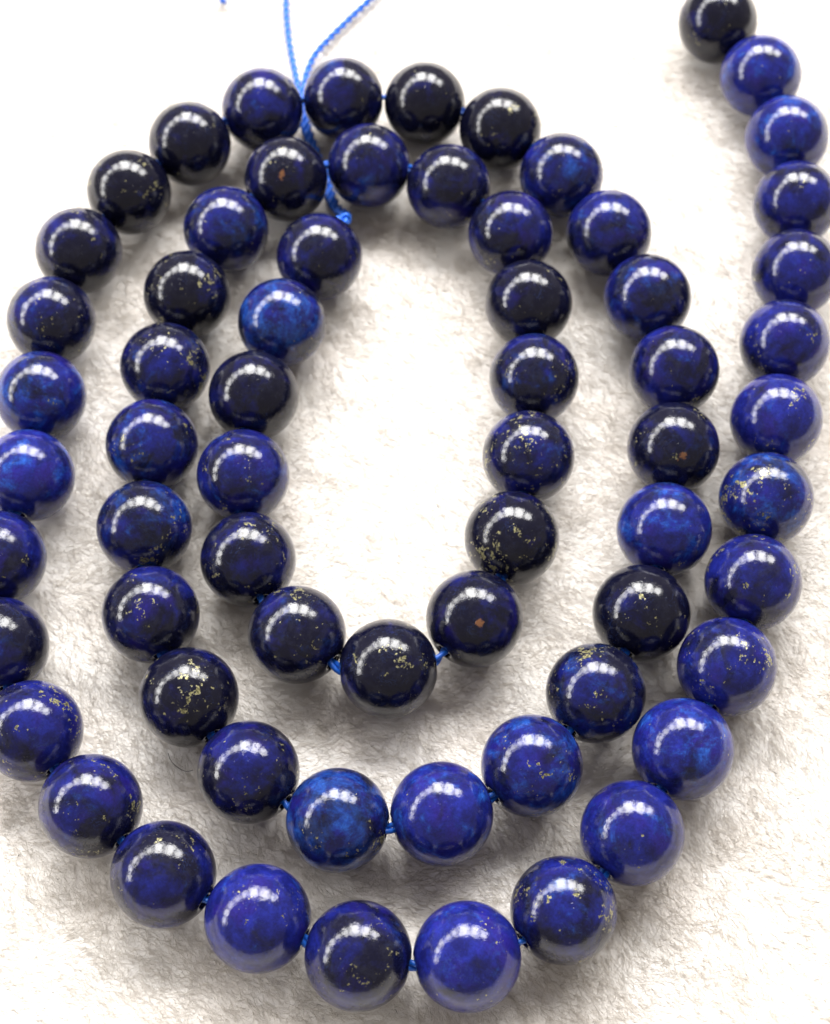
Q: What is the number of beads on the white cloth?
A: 66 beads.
